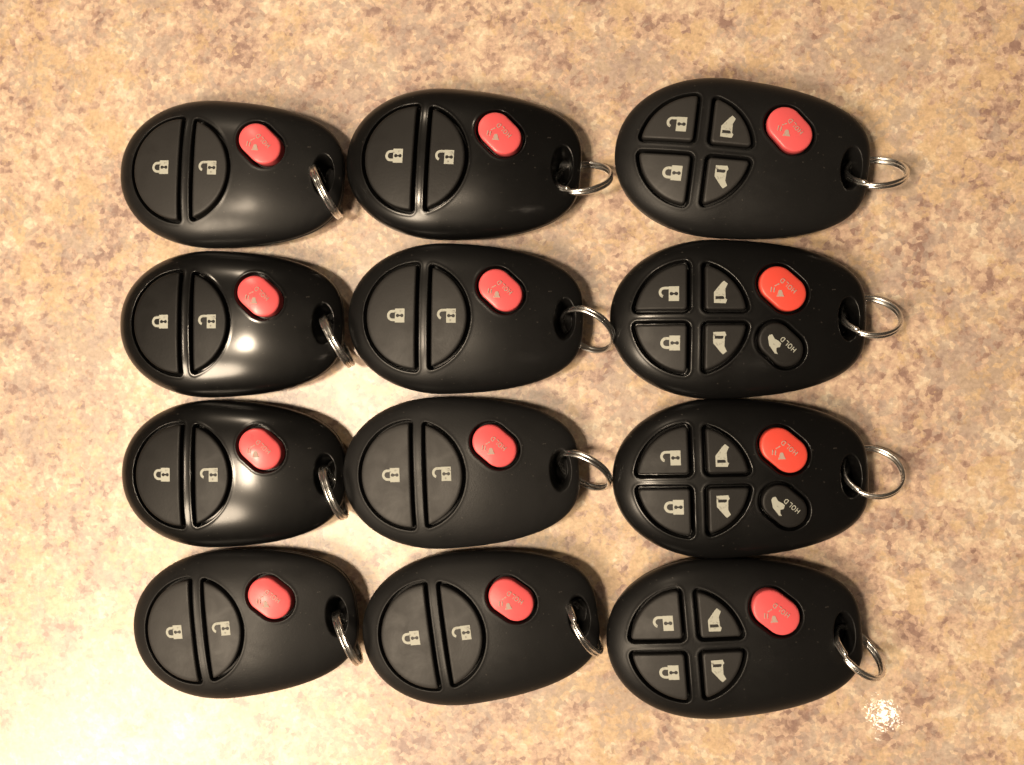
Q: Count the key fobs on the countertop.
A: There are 12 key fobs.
